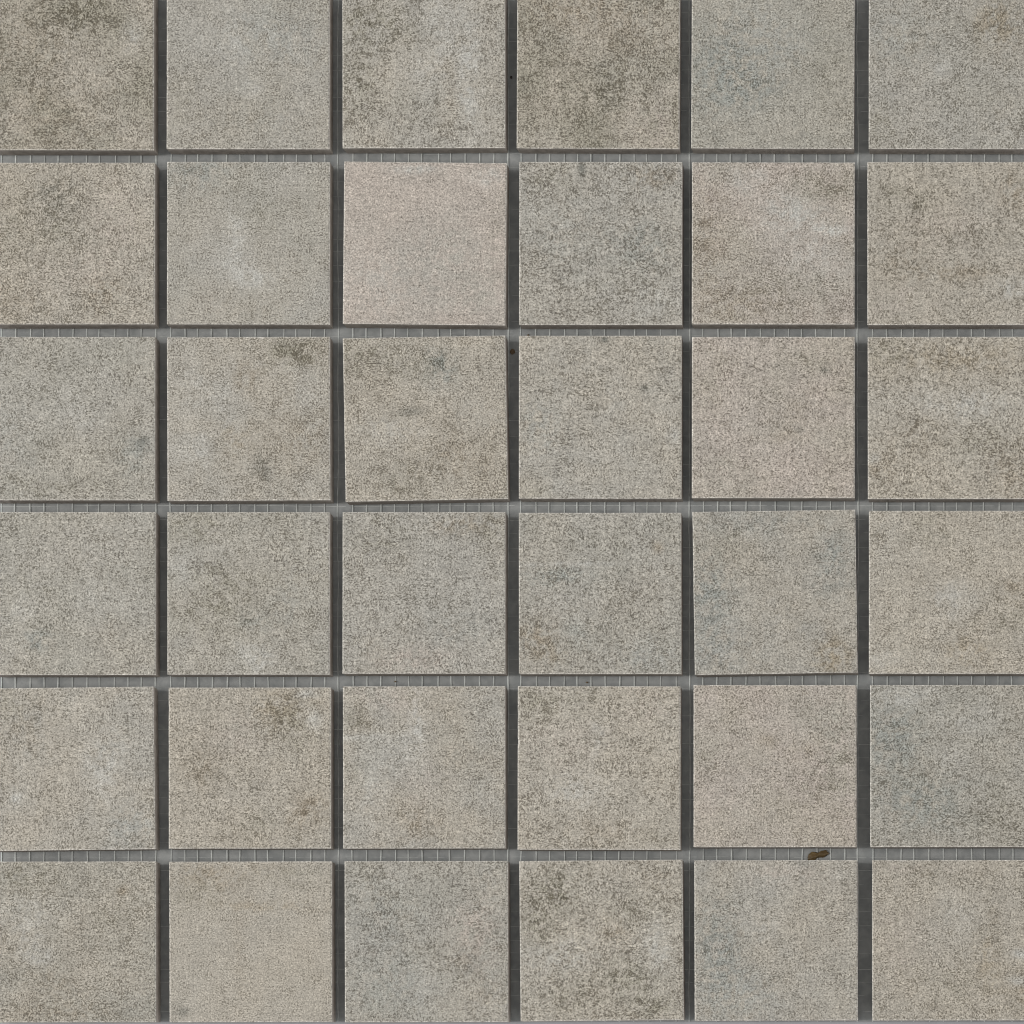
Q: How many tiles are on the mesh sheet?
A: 36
